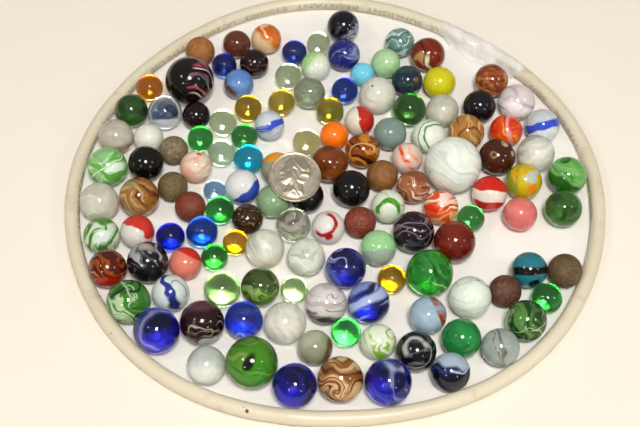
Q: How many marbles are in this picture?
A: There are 132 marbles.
